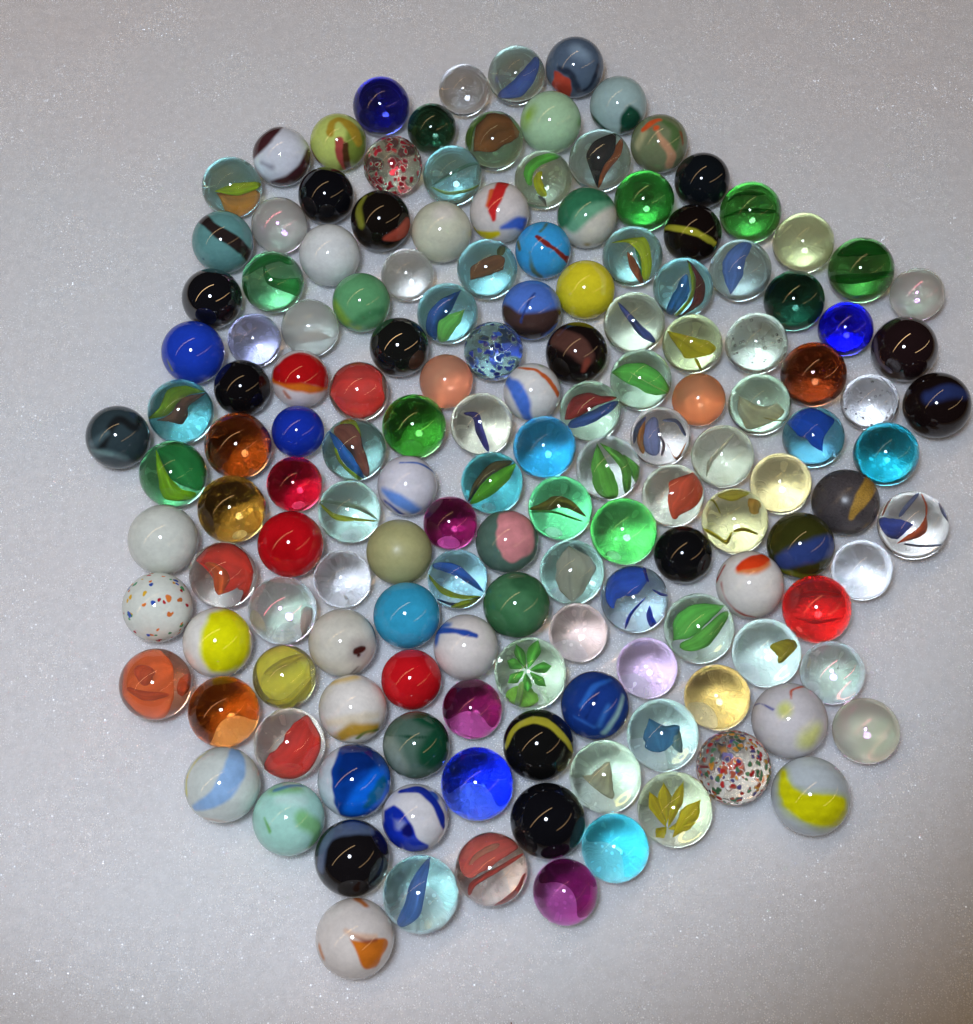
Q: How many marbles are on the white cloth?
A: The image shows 151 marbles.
